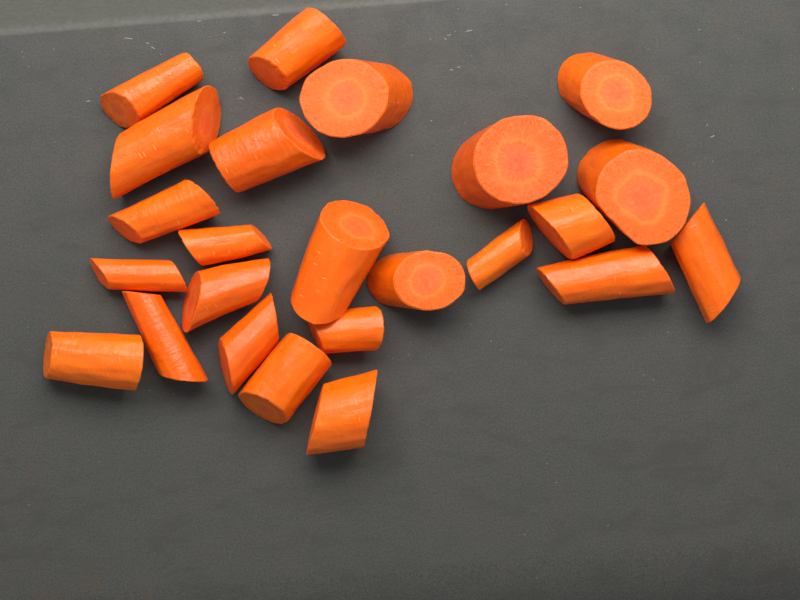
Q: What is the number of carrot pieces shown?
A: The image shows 24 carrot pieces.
